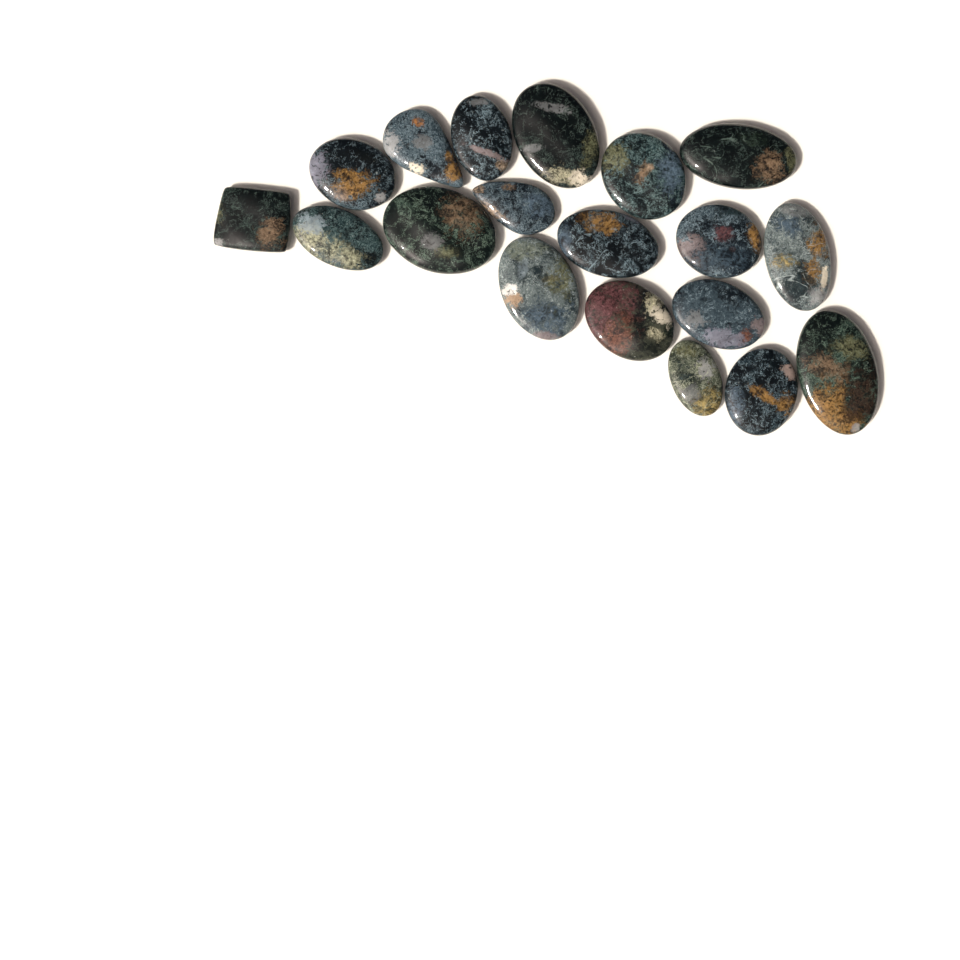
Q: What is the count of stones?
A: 19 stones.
